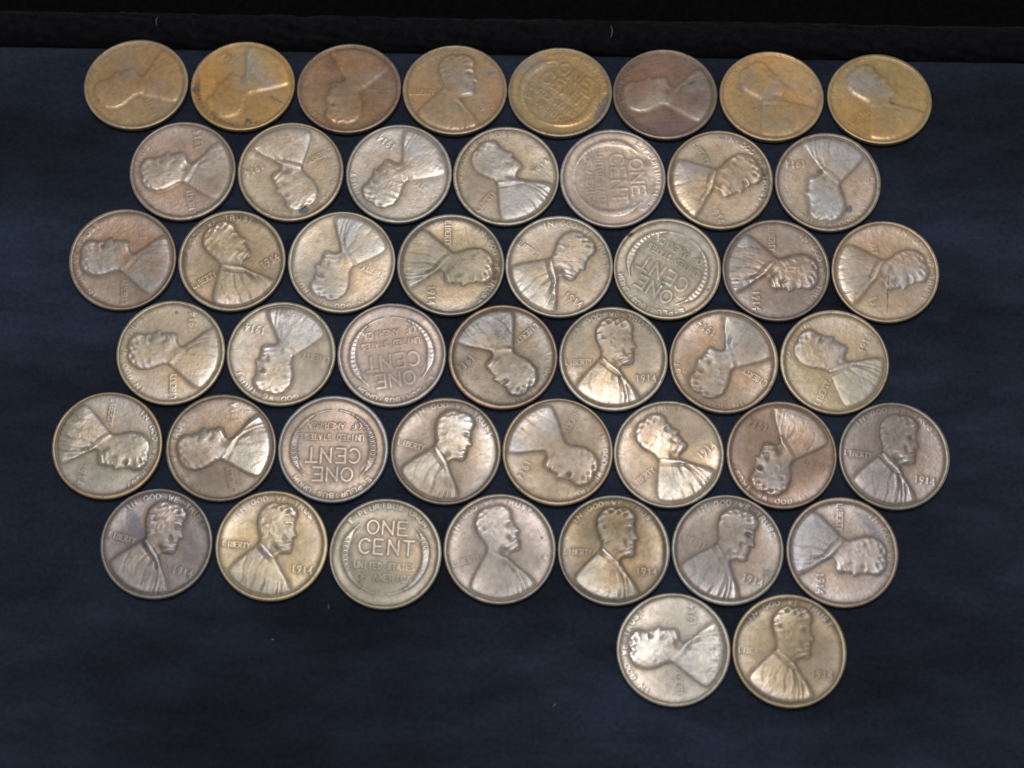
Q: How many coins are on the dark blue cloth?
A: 47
